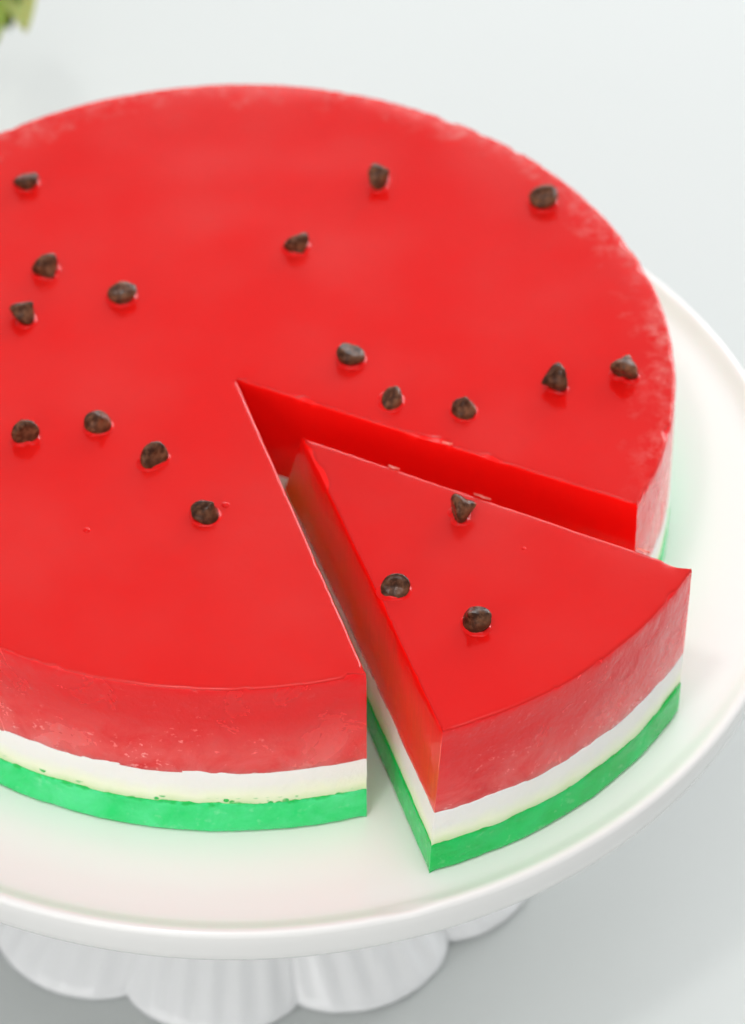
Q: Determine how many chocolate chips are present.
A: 19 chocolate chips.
